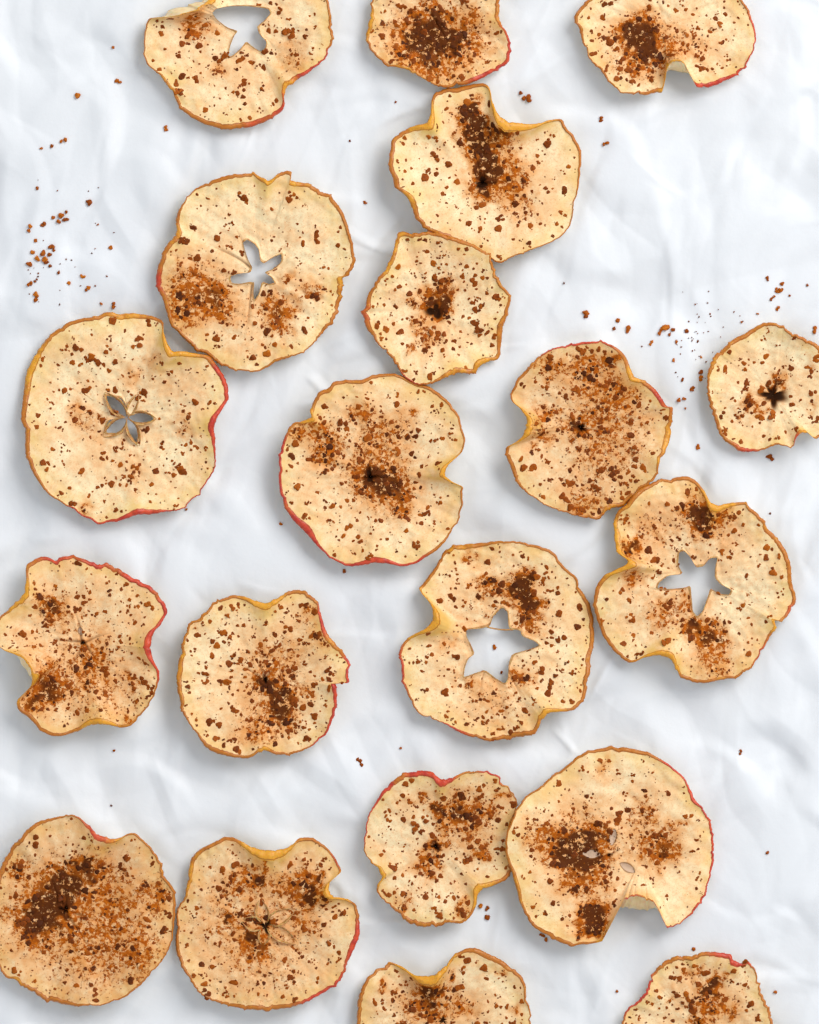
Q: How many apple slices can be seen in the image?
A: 20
